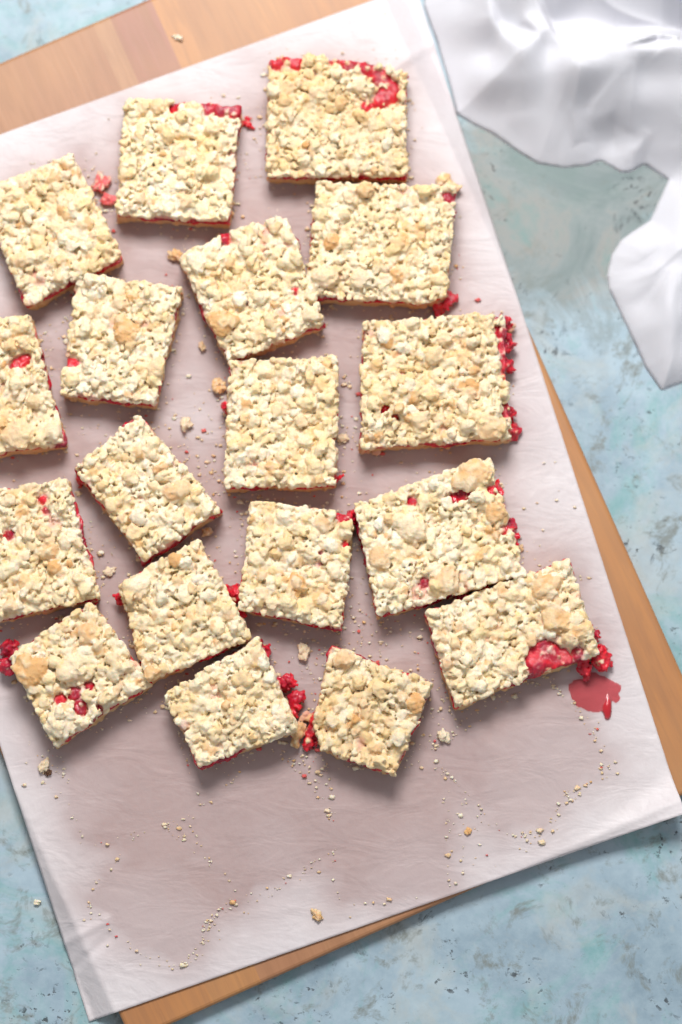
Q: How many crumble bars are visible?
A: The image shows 18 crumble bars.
